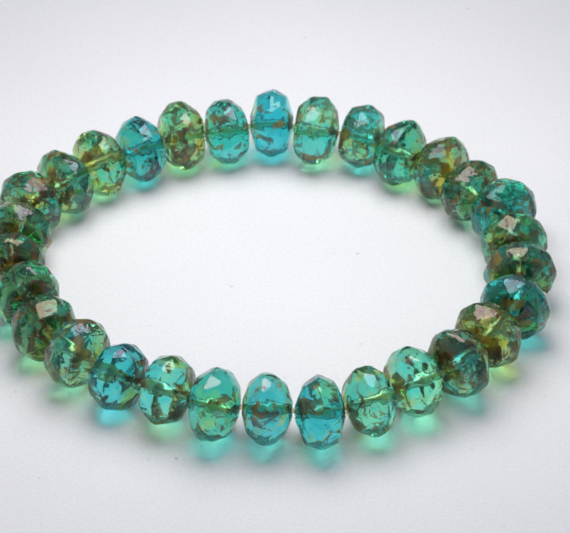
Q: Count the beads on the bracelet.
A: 30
